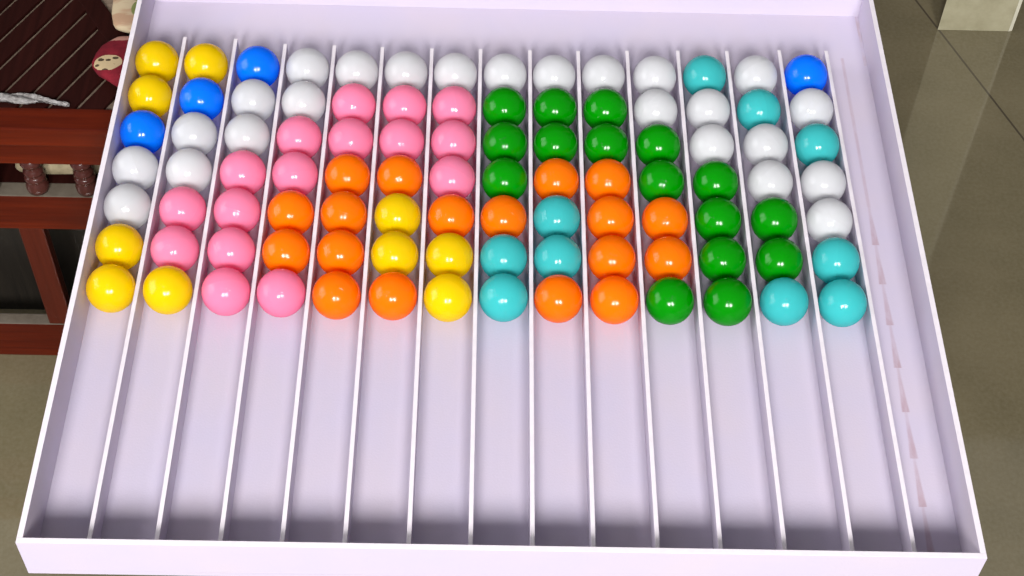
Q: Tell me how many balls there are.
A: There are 98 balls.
